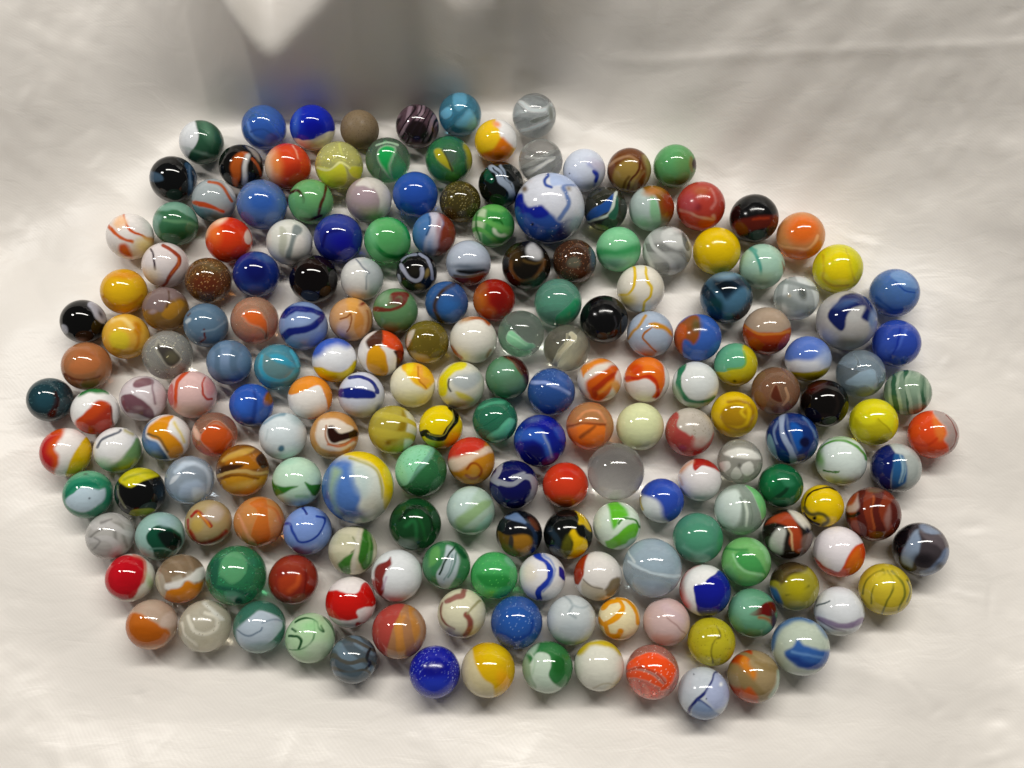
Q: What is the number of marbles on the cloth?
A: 194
